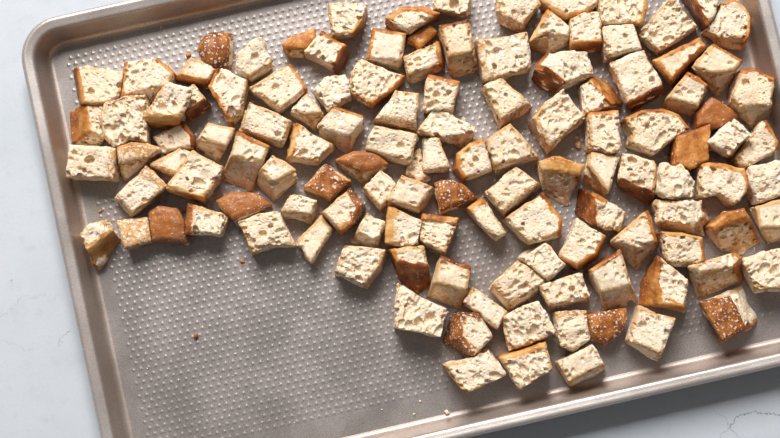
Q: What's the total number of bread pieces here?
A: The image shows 122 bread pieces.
